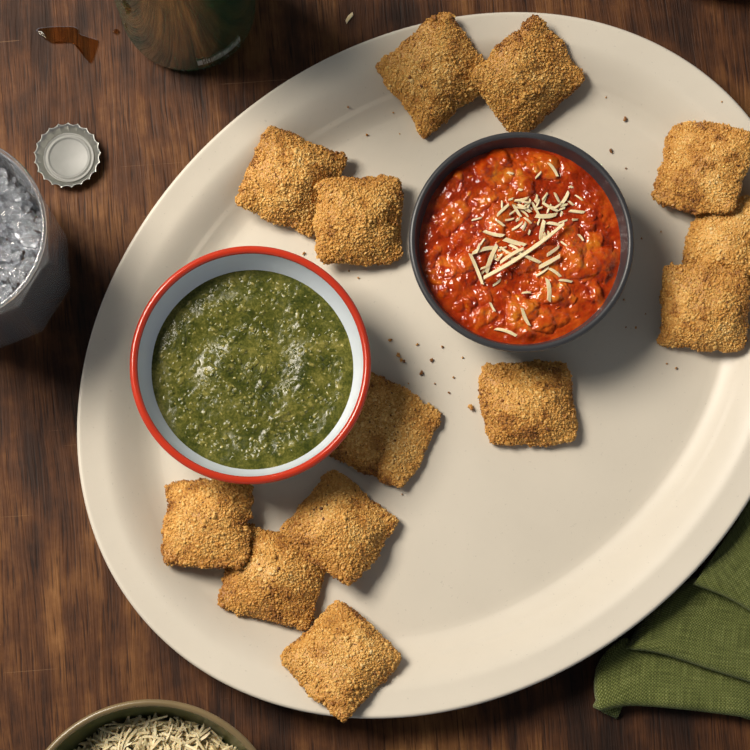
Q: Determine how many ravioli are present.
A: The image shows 13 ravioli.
